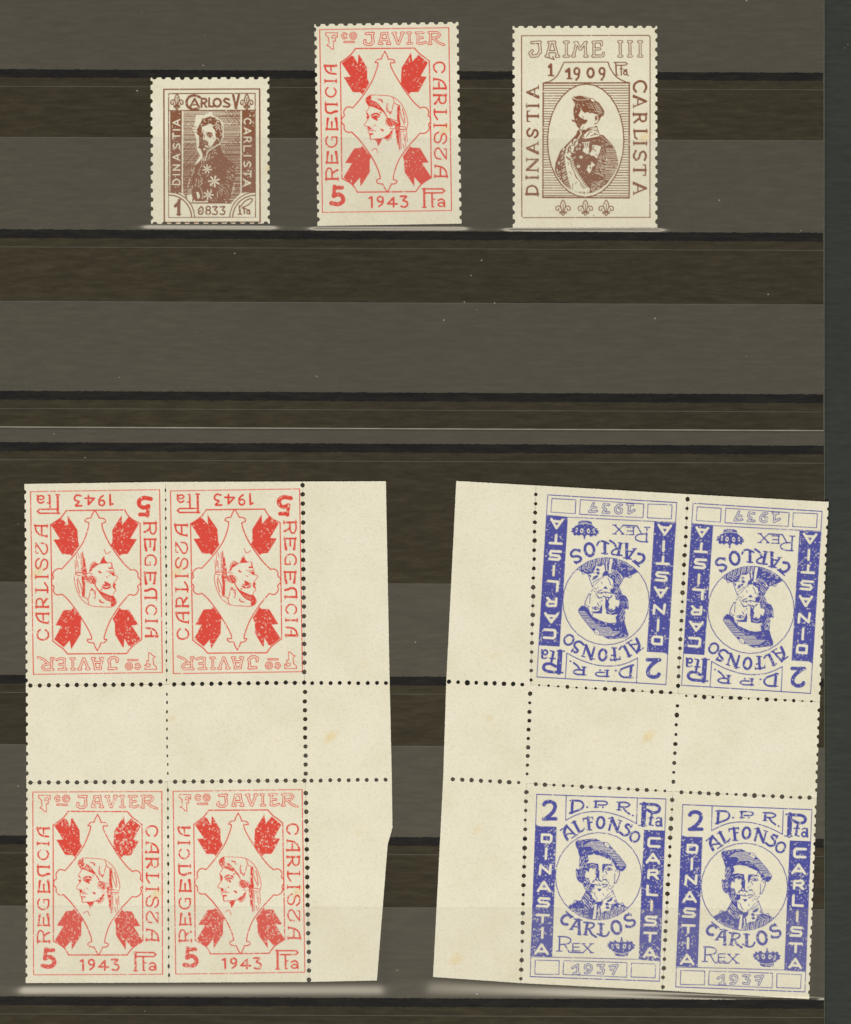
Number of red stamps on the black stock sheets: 5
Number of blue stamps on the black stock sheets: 4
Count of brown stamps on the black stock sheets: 2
